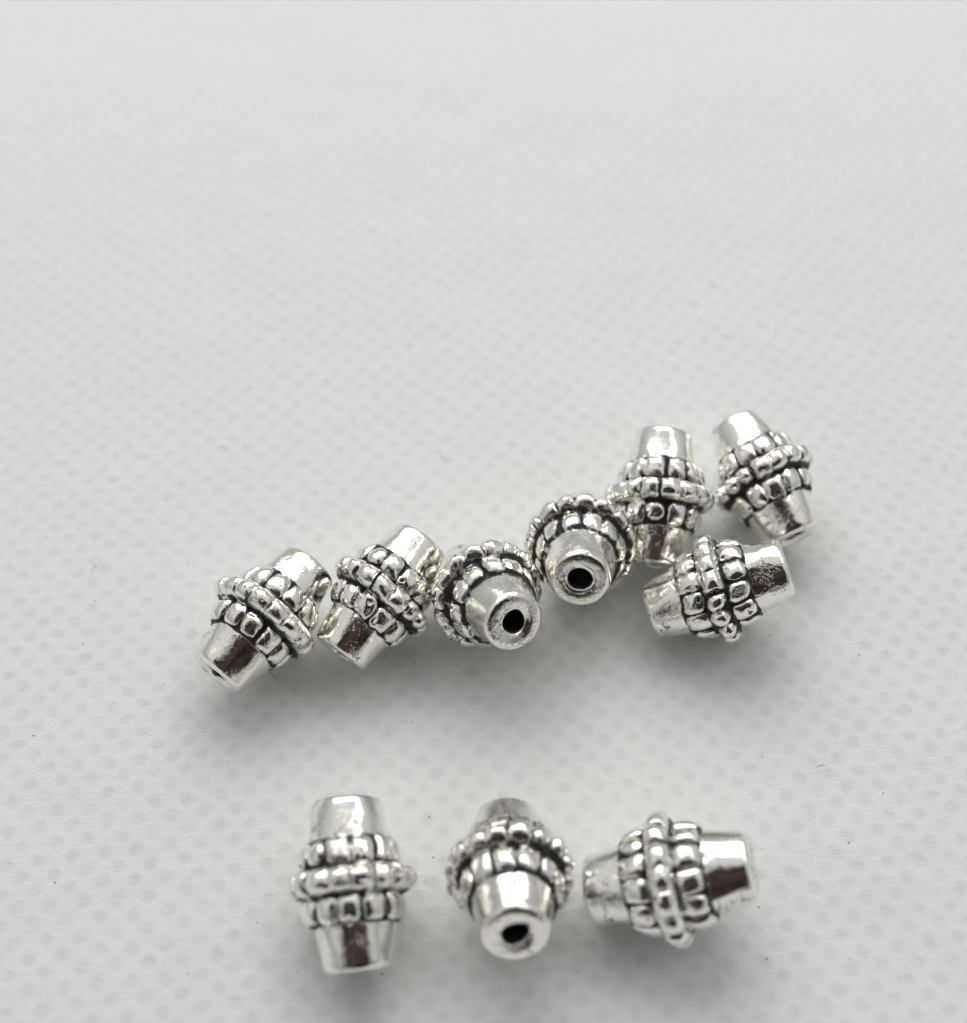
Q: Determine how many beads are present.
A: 10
